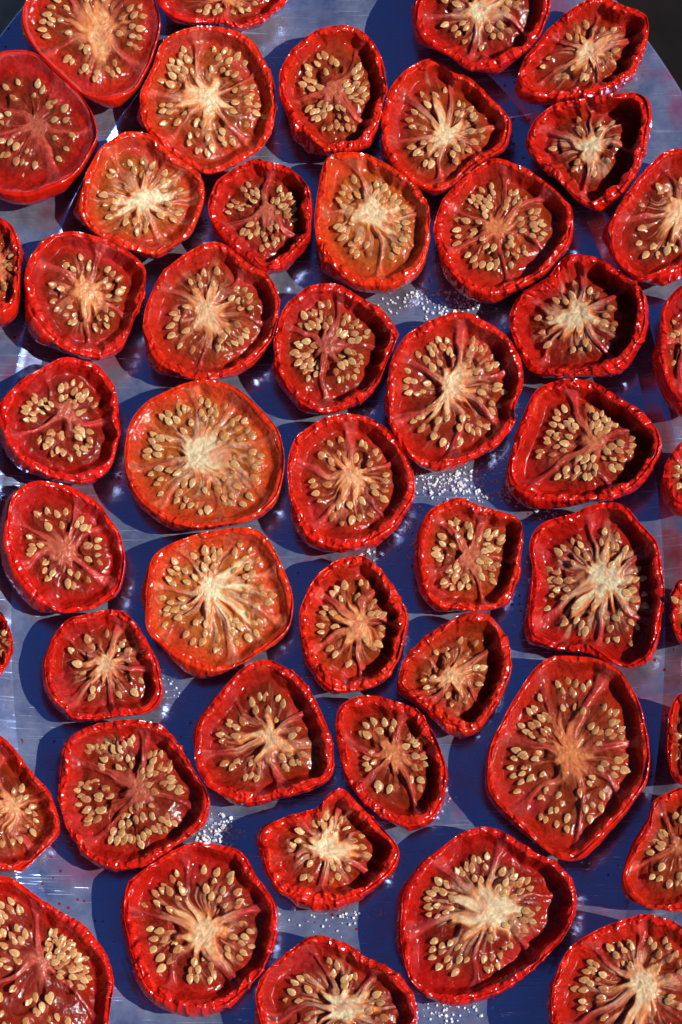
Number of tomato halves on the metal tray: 48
